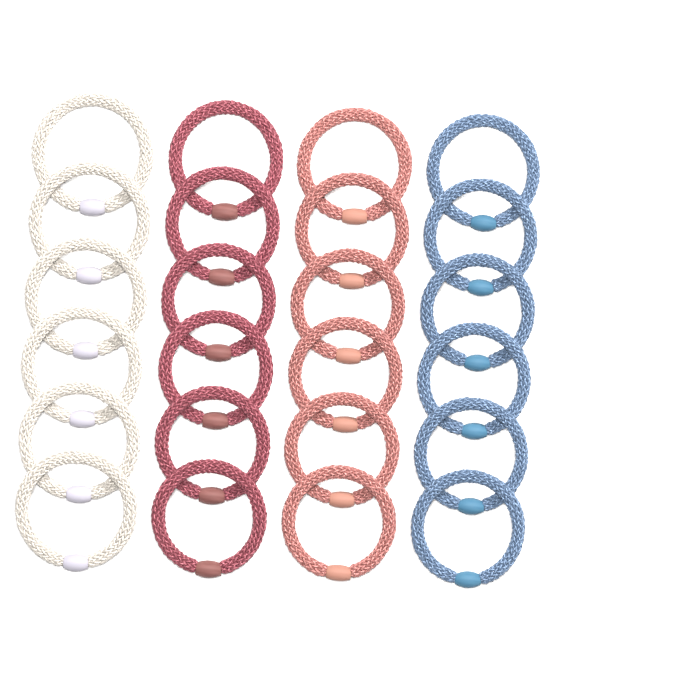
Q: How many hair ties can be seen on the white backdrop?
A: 24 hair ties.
